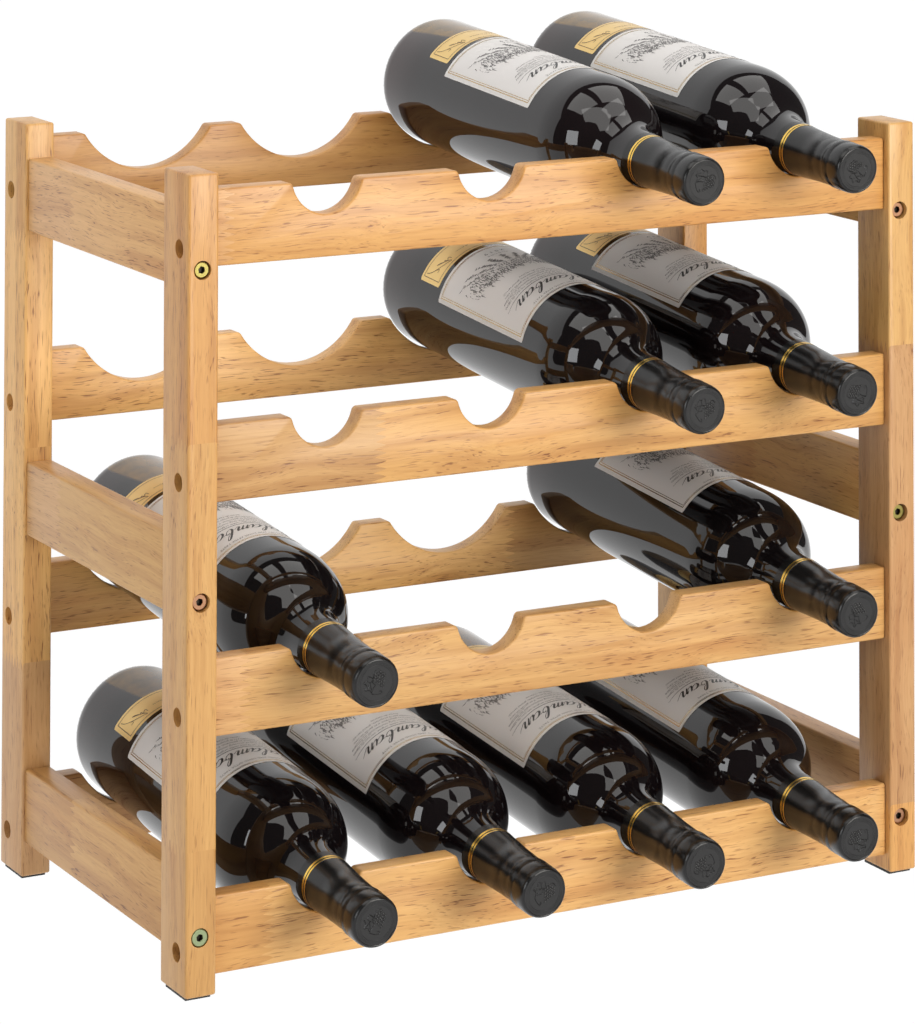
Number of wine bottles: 10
